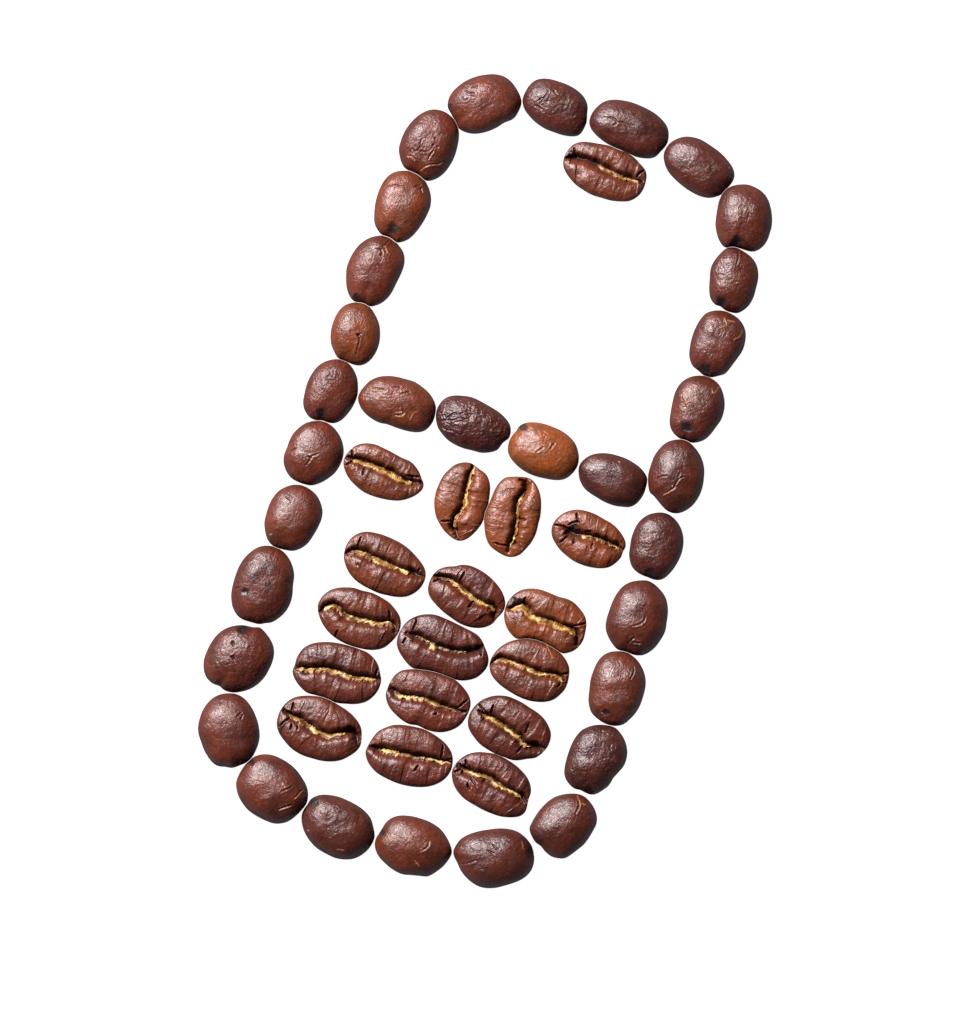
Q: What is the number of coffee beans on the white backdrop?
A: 49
